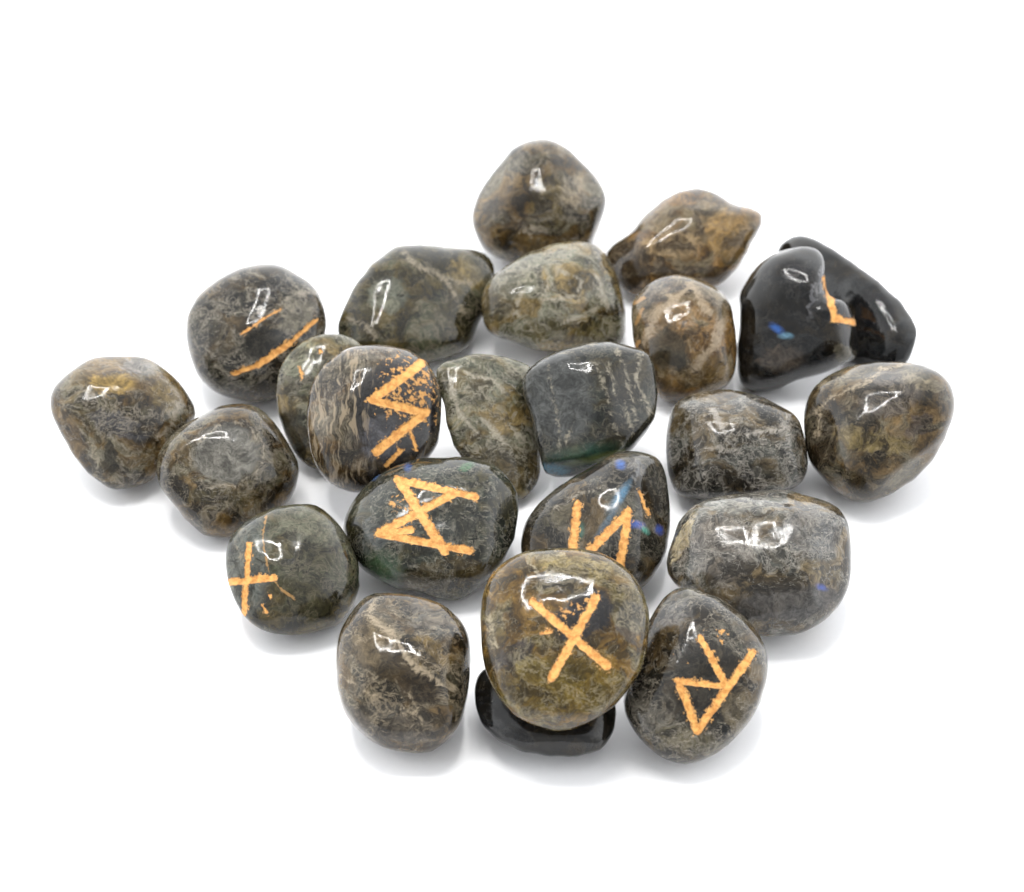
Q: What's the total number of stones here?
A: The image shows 24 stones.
